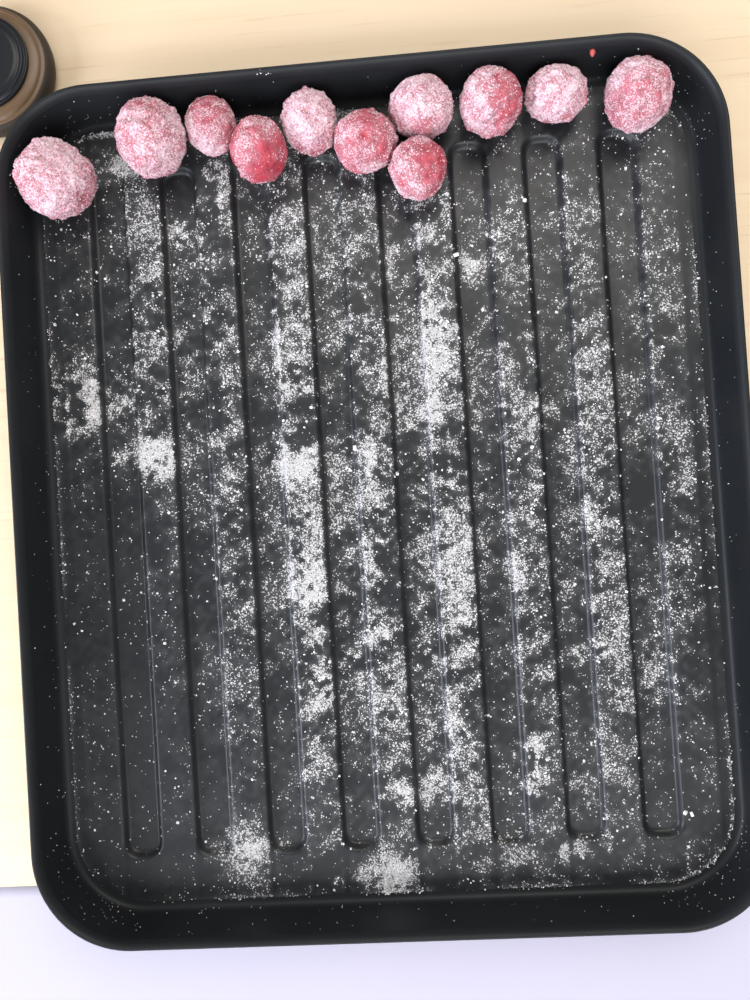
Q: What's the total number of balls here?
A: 11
